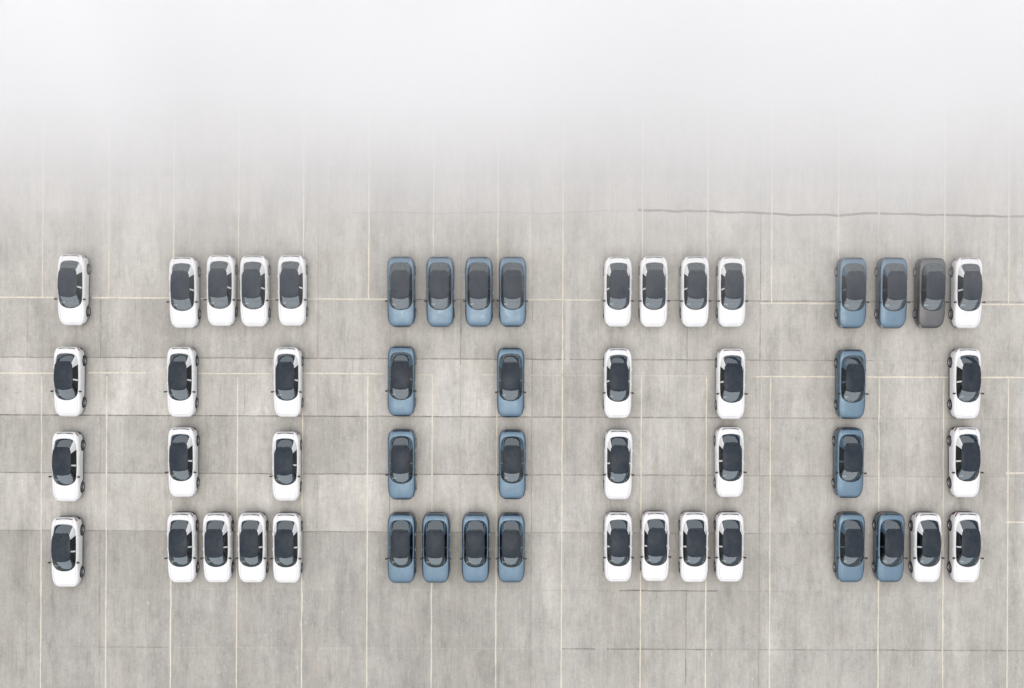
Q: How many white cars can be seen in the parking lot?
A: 33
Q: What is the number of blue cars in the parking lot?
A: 18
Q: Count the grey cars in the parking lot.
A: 1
